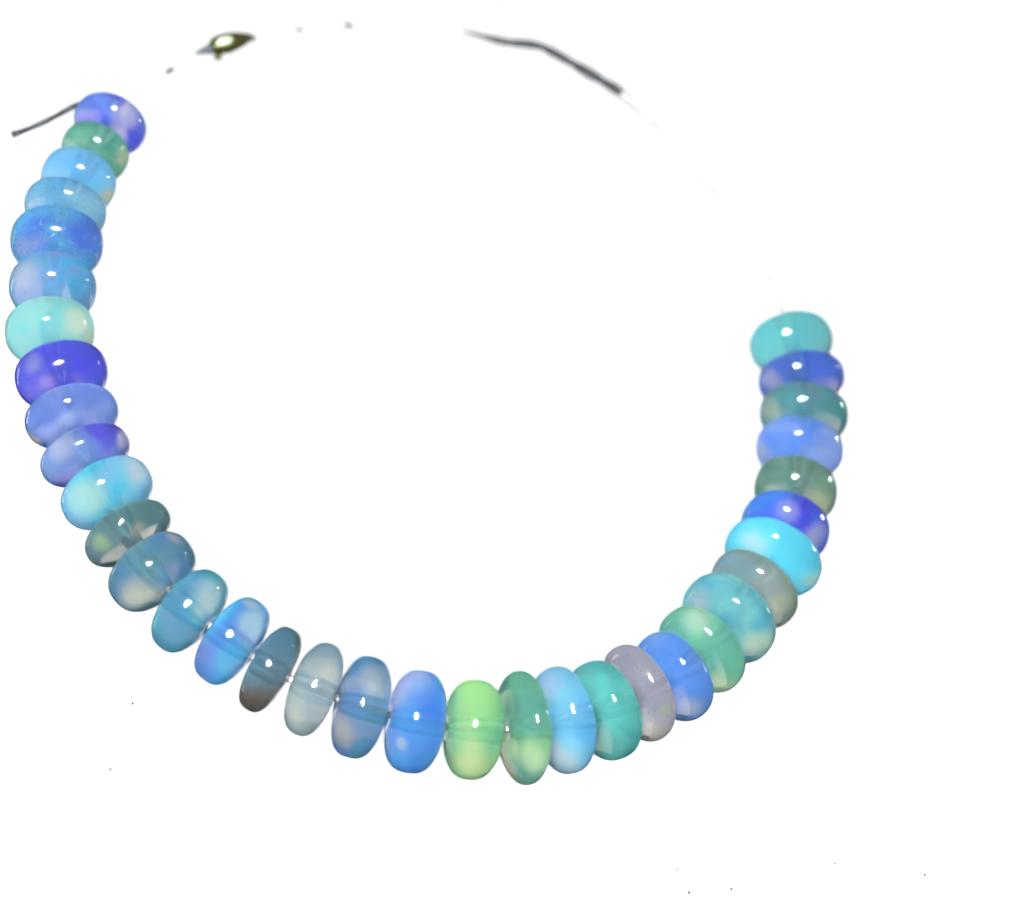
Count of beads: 35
